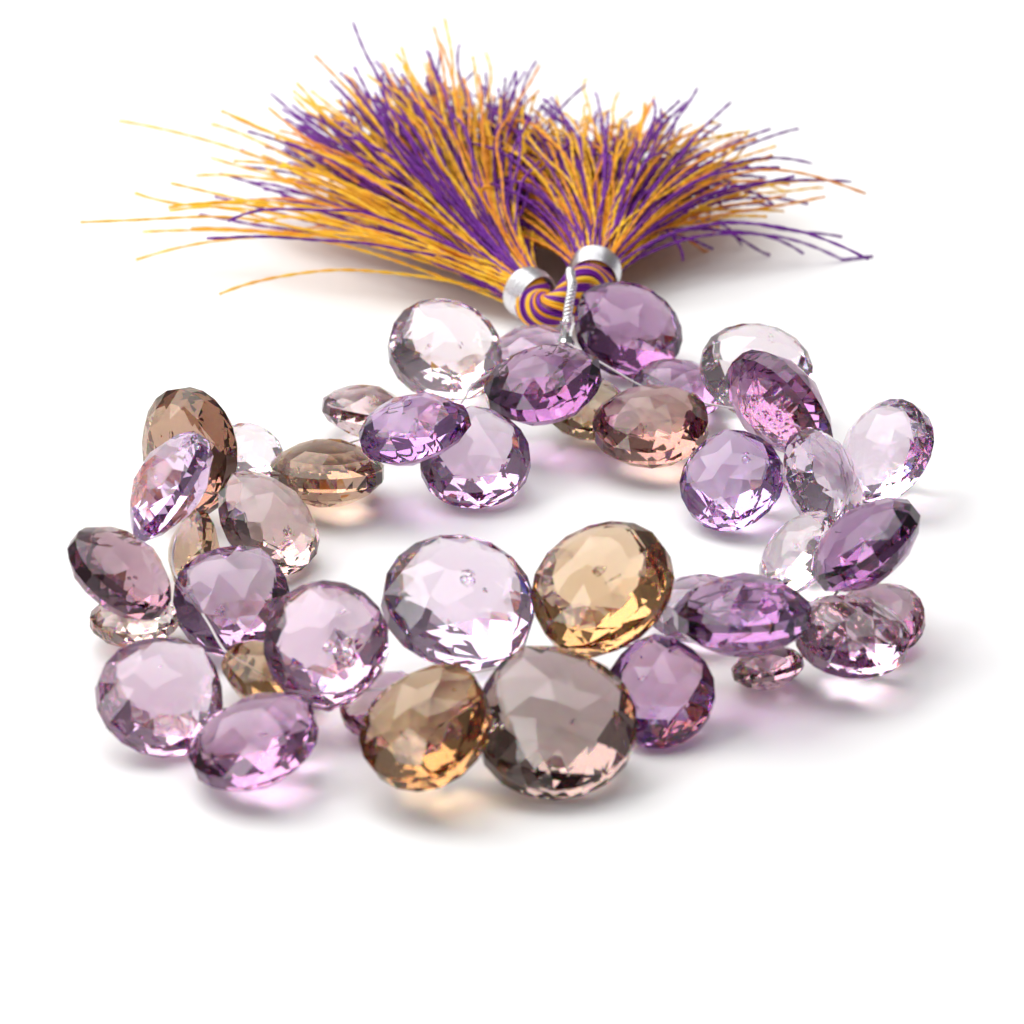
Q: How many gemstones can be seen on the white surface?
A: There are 41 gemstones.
